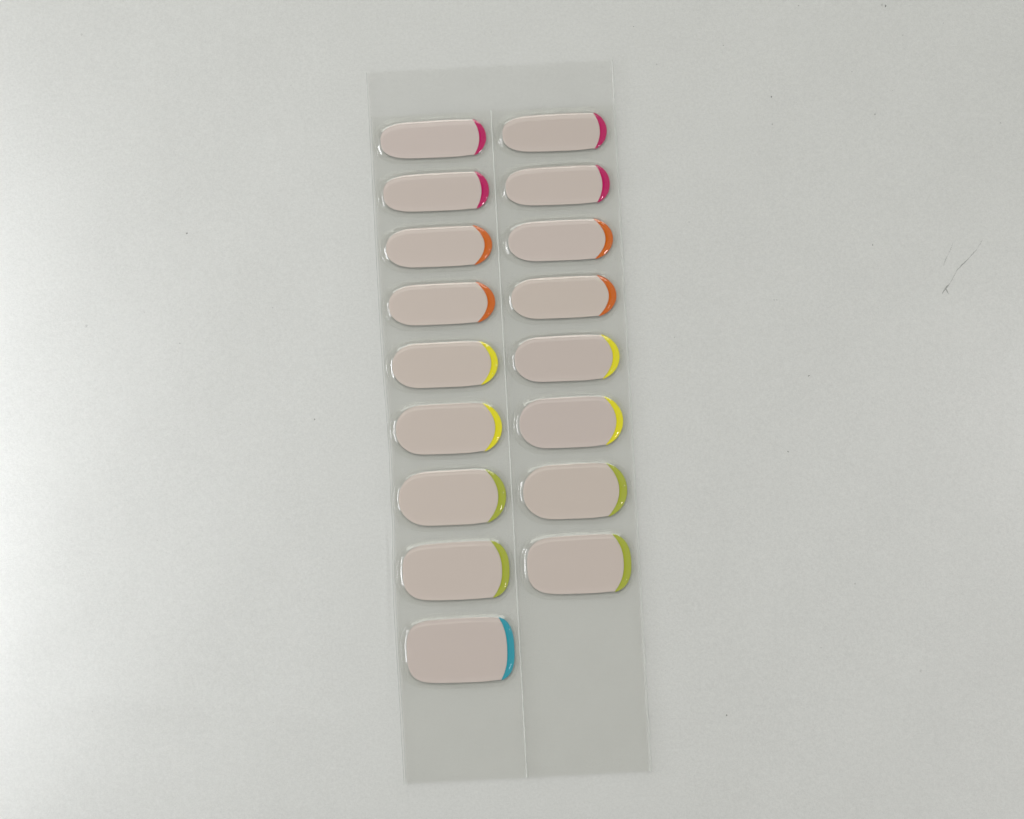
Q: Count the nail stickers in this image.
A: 17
